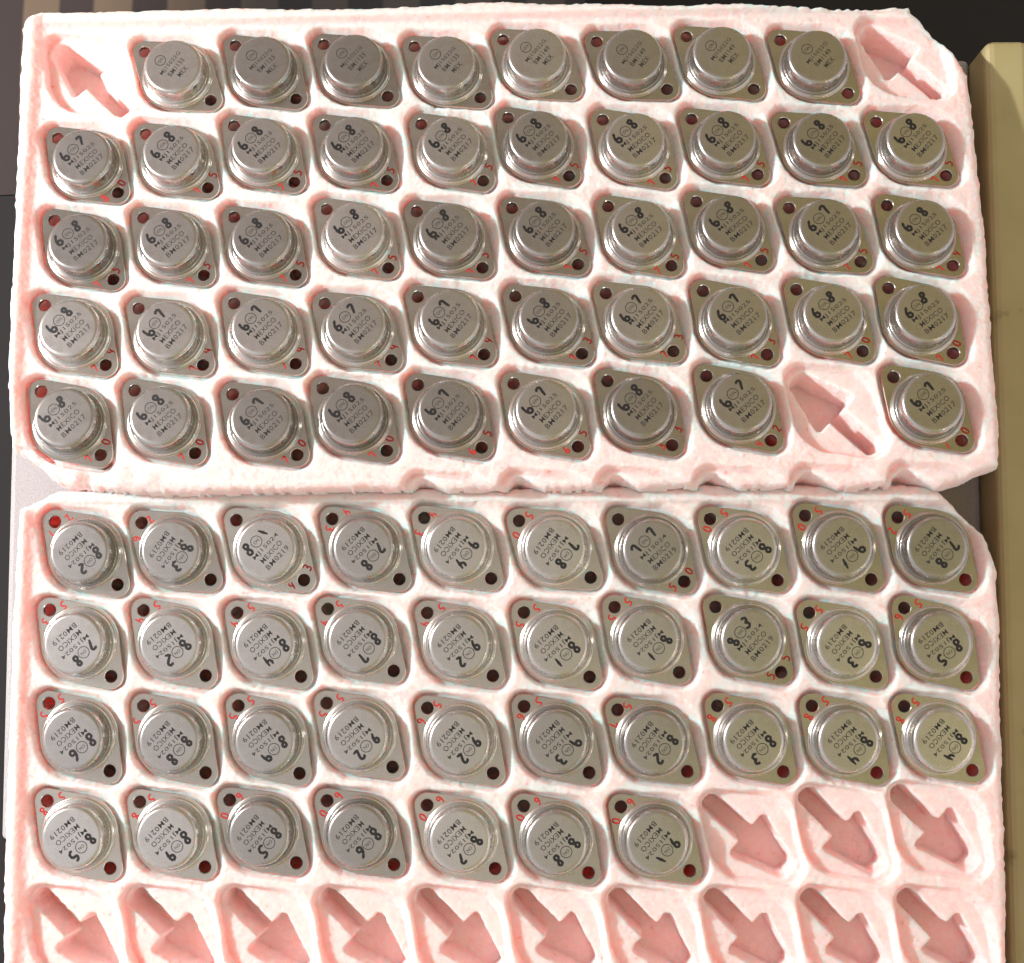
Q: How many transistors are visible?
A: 84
